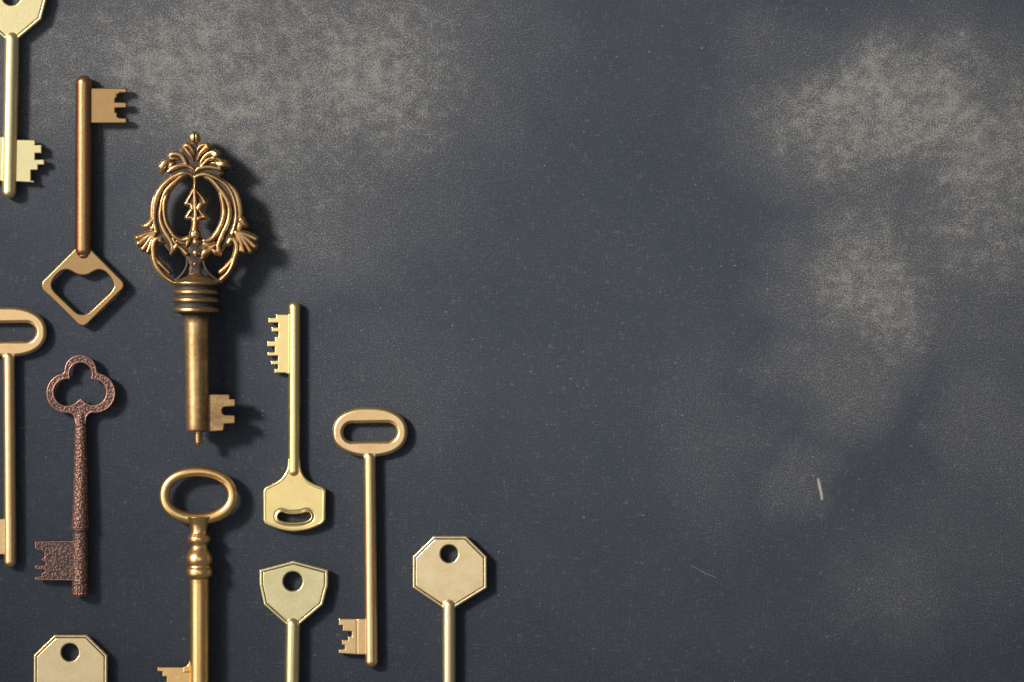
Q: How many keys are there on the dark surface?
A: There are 11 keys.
